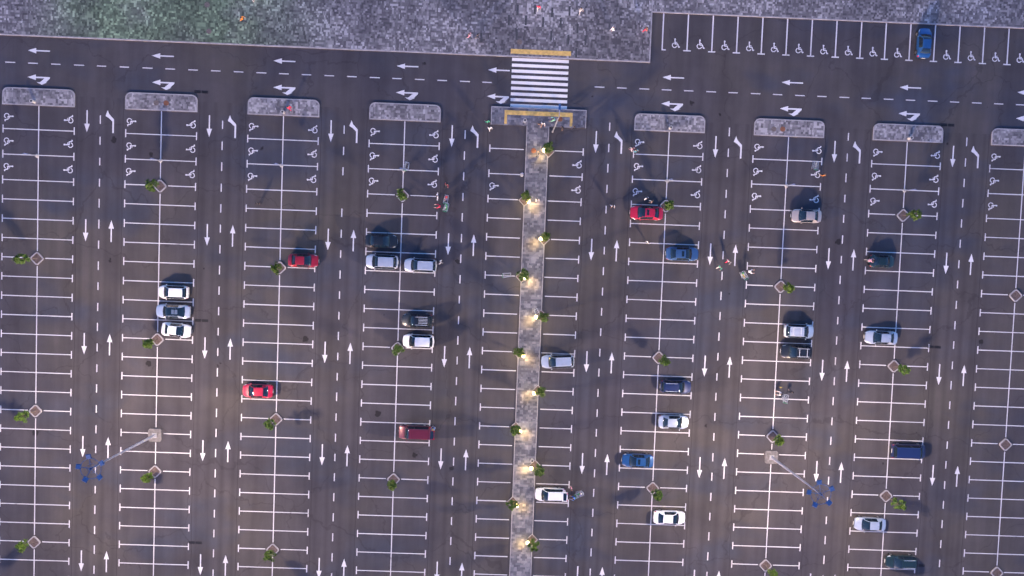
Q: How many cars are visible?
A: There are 28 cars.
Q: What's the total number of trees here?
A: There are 32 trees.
